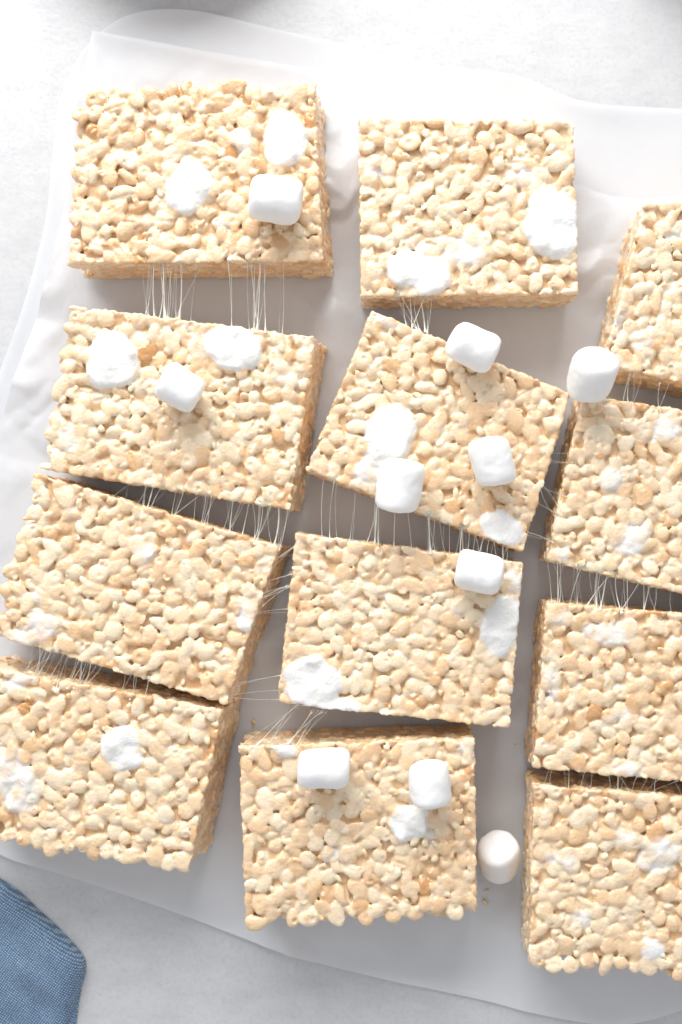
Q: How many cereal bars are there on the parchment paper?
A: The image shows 12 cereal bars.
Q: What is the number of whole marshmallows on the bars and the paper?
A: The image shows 10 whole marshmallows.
